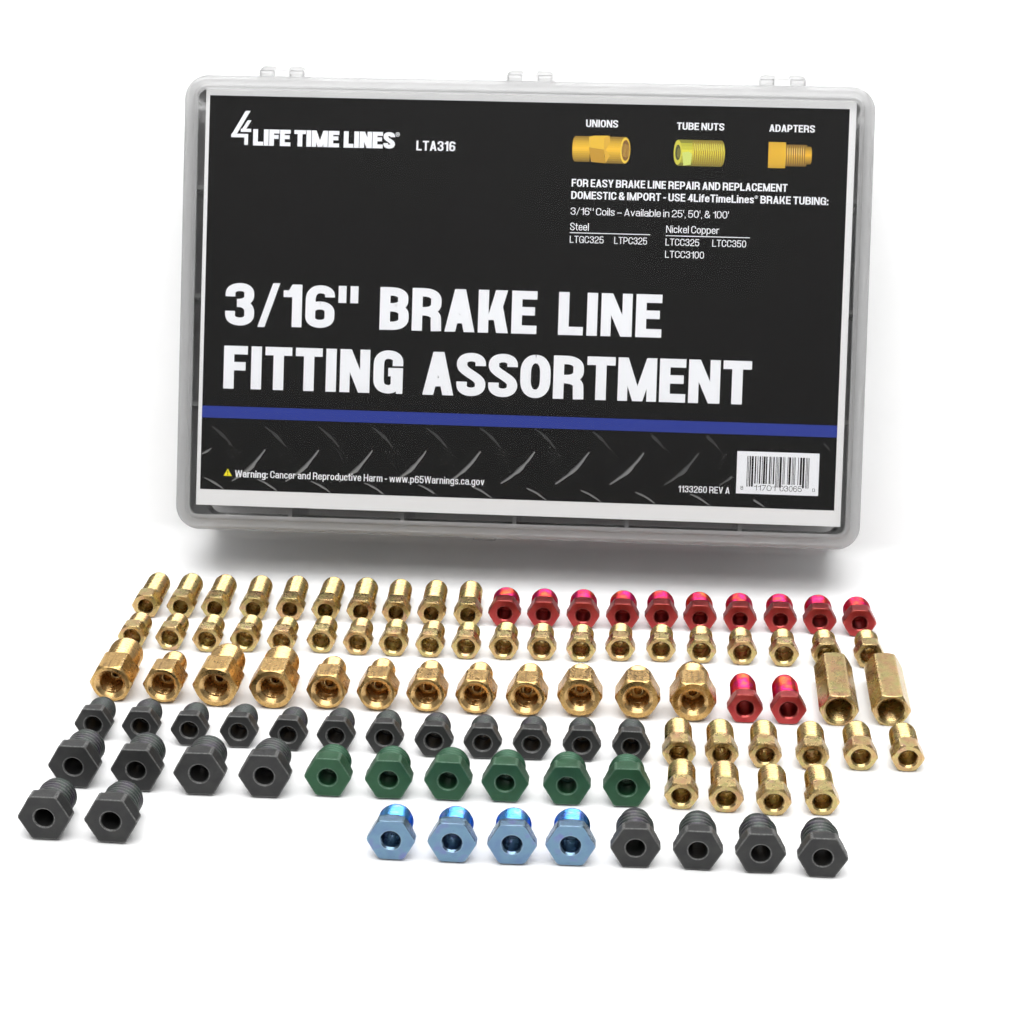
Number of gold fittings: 54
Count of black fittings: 22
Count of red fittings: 12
